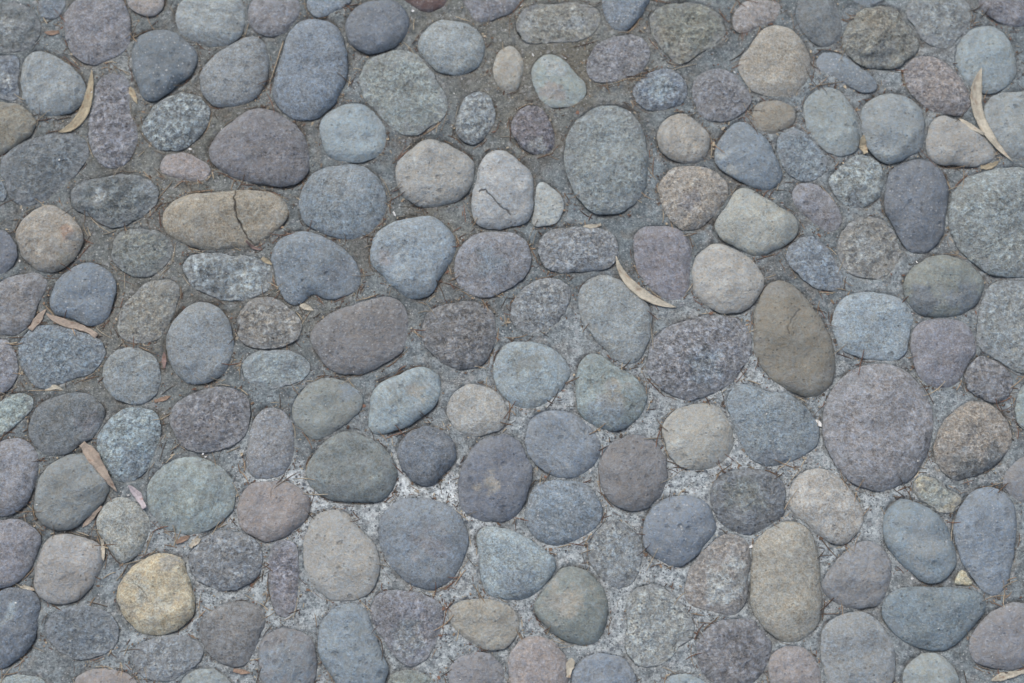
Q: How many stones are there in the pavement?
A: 168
